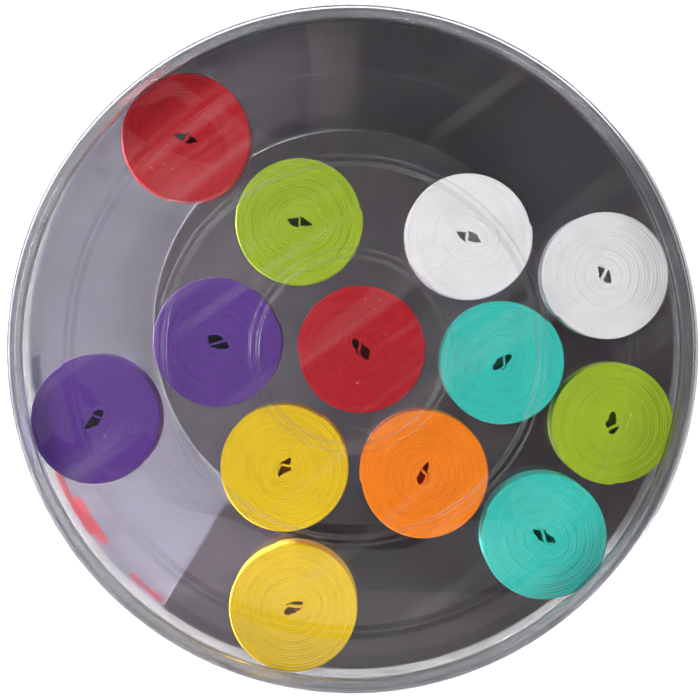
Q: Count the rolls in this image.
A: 13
